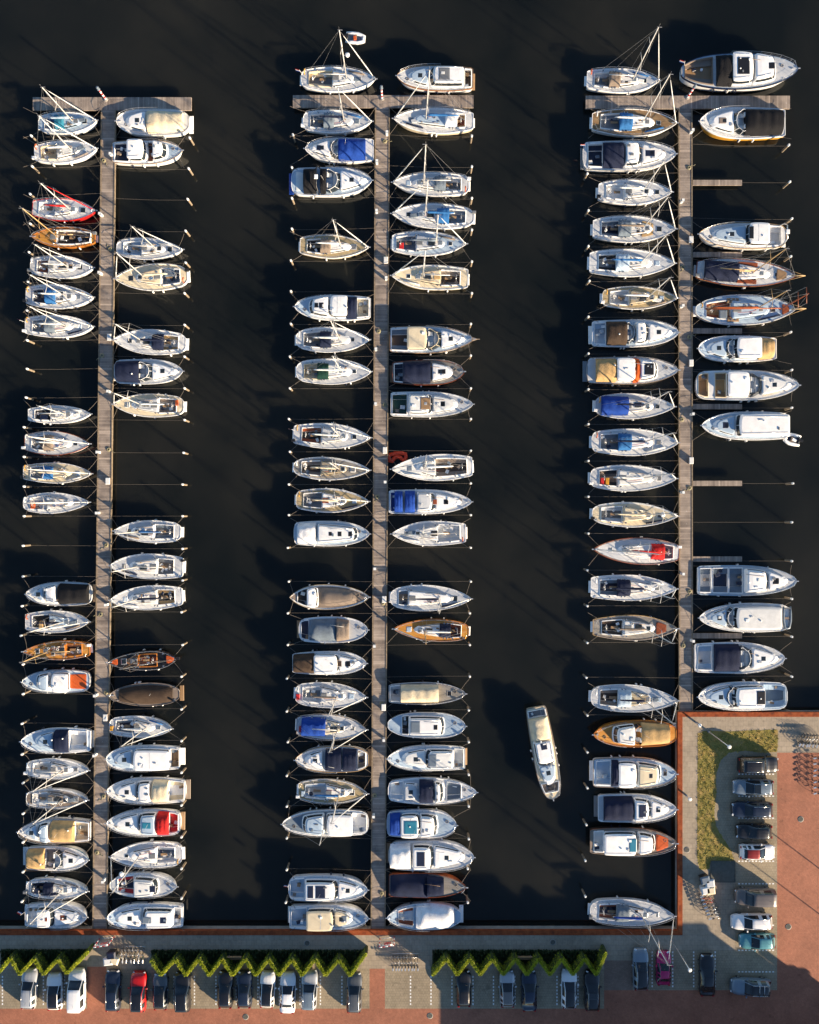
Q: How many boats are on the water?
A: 122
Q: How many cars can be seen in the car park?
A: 30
